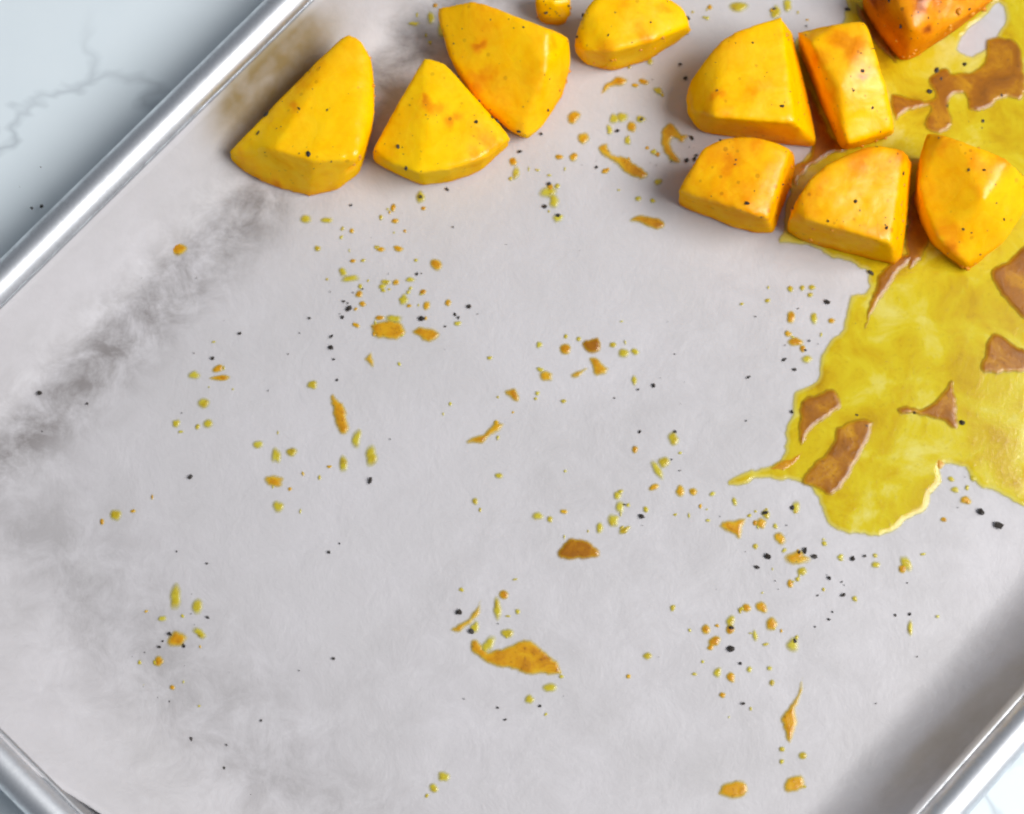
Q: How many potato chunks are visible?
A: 11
